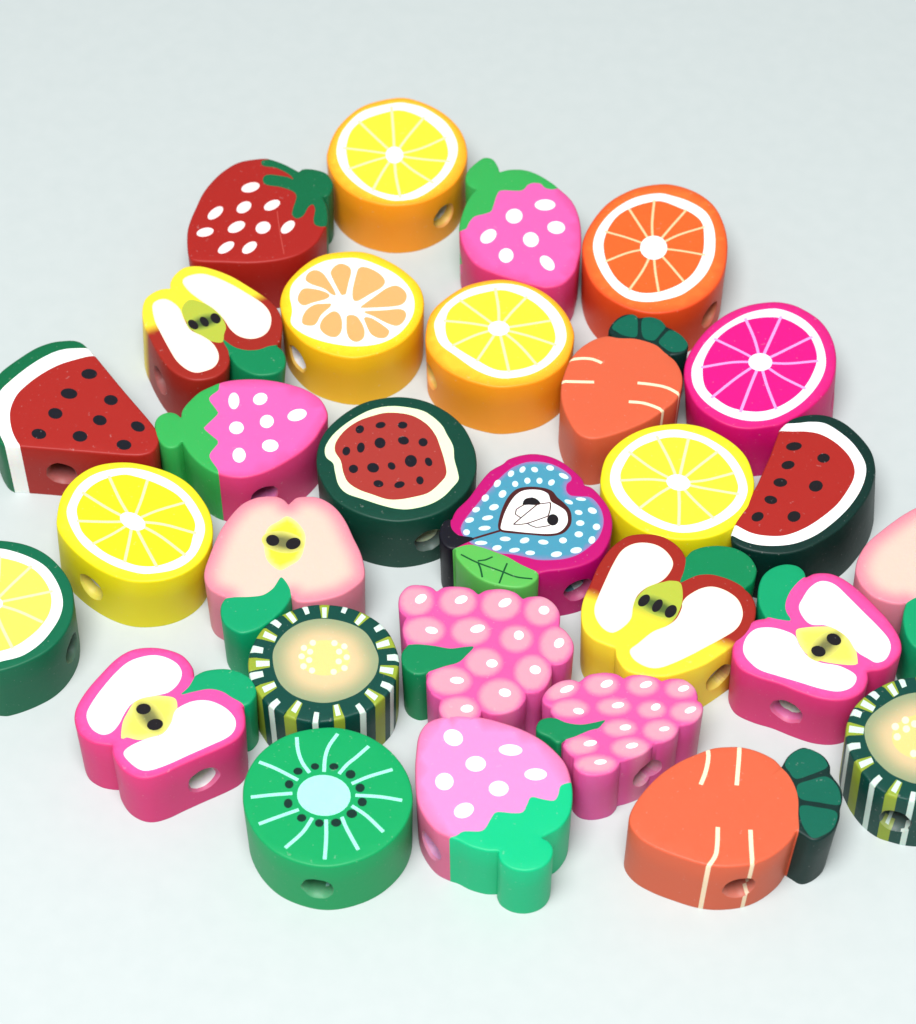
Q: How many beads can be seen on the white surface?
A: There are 29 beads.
